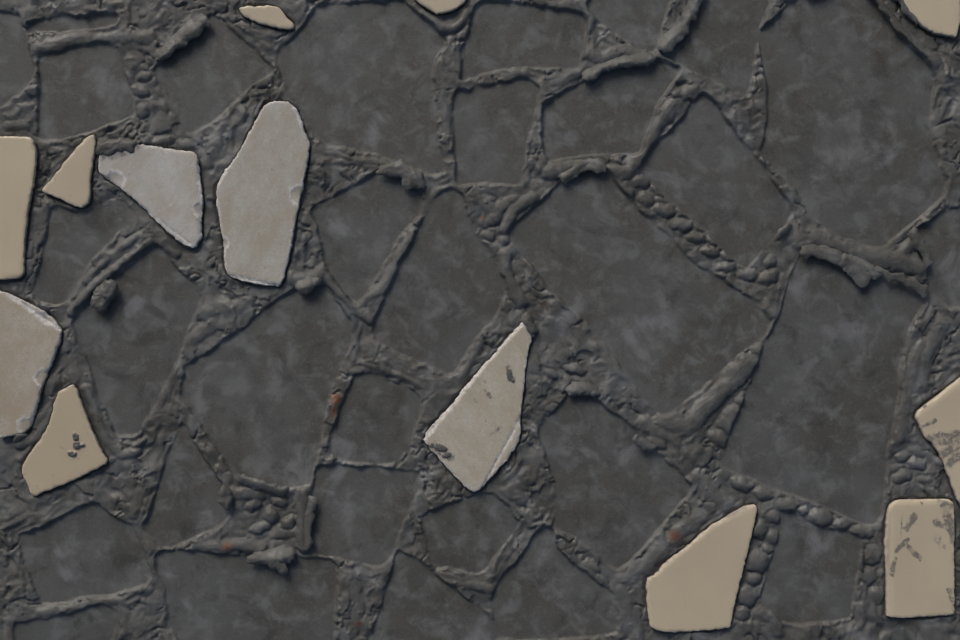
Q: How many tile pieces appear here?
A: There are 13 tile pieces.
